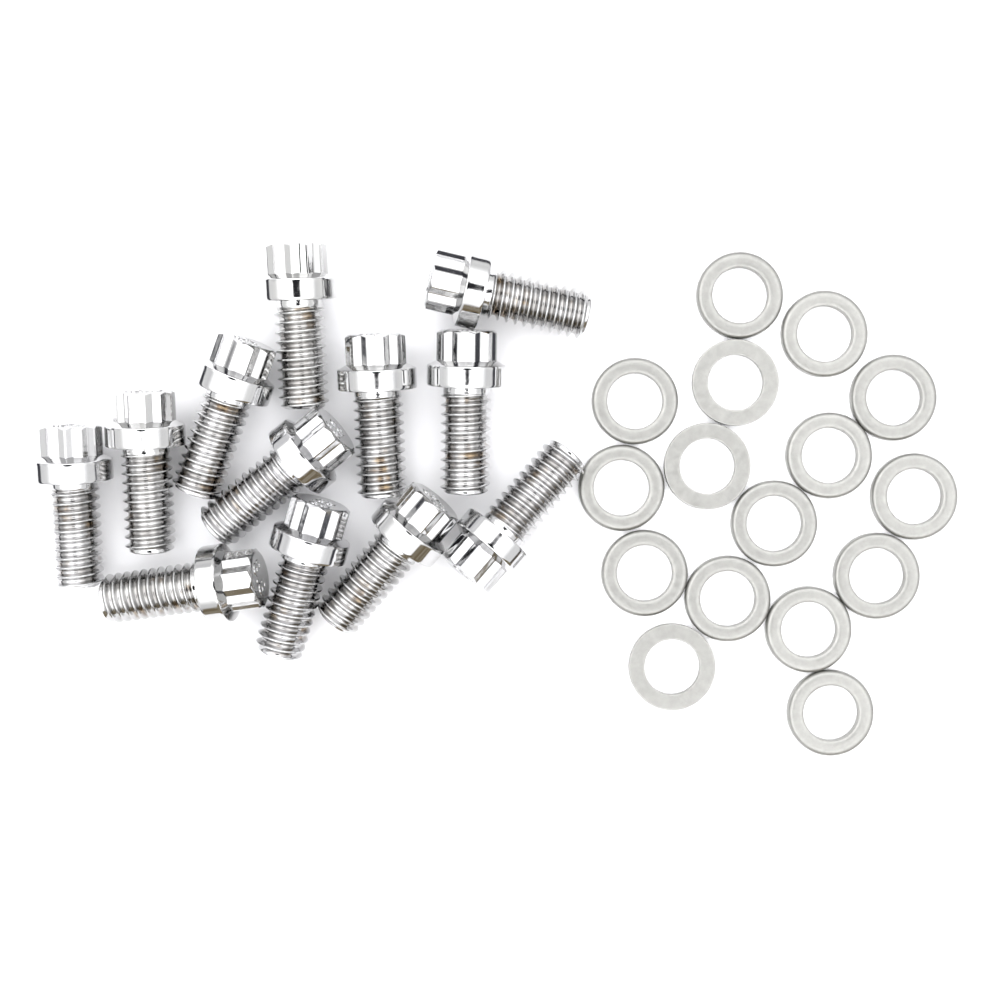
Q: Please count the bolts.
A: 12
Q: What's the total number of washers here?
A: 16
